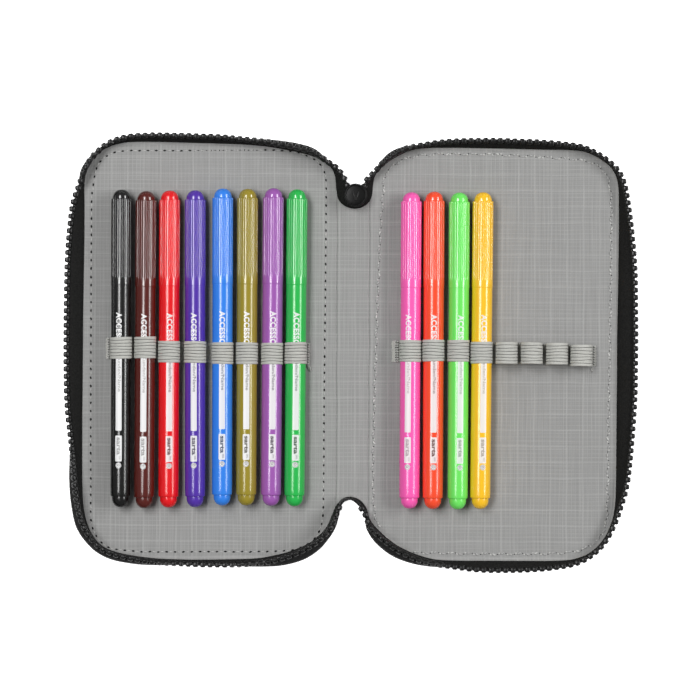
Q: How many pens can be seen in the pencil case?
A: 12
